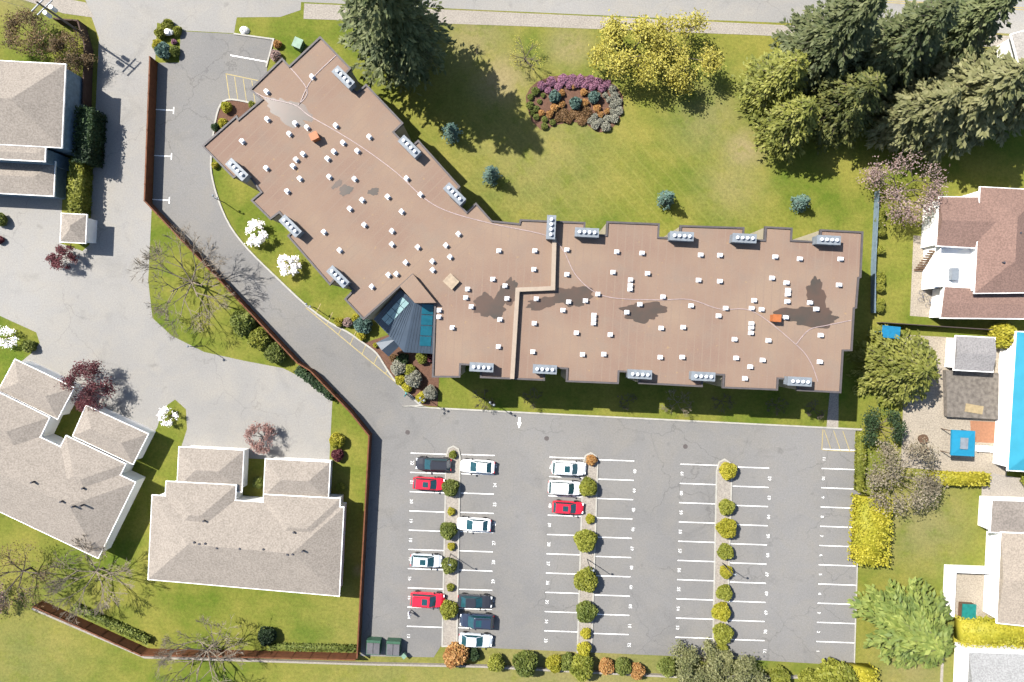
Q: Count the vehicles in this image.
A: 12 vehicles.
